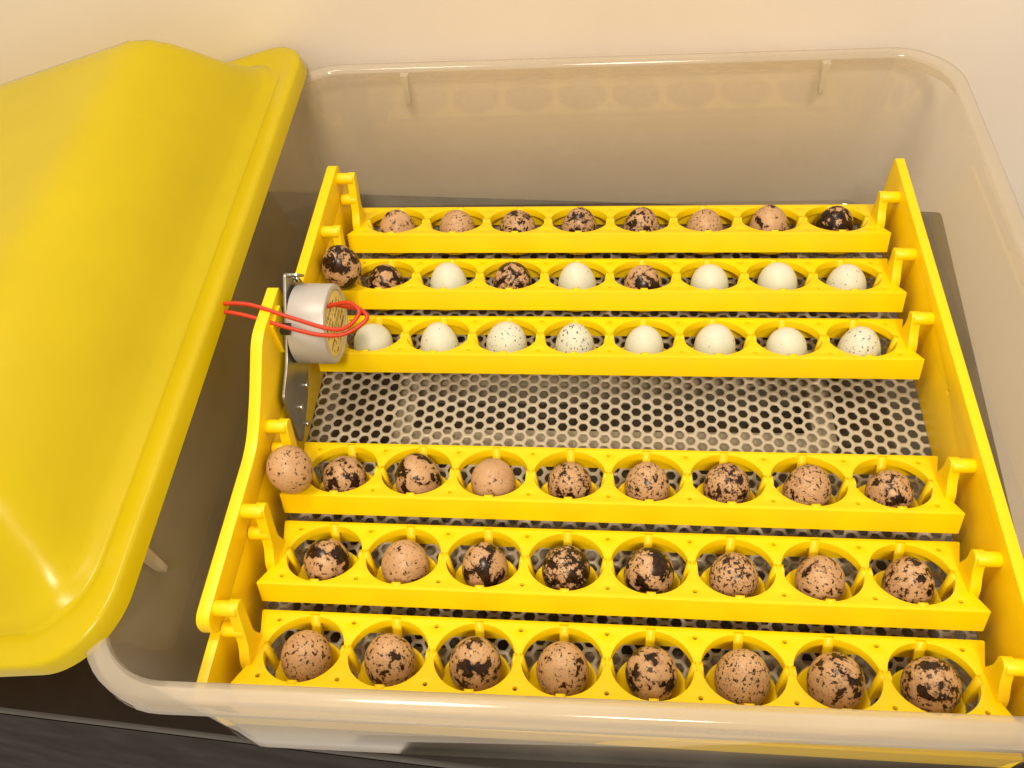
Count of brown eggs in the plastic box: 37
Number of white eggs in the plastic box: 13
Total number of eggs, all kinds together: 50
